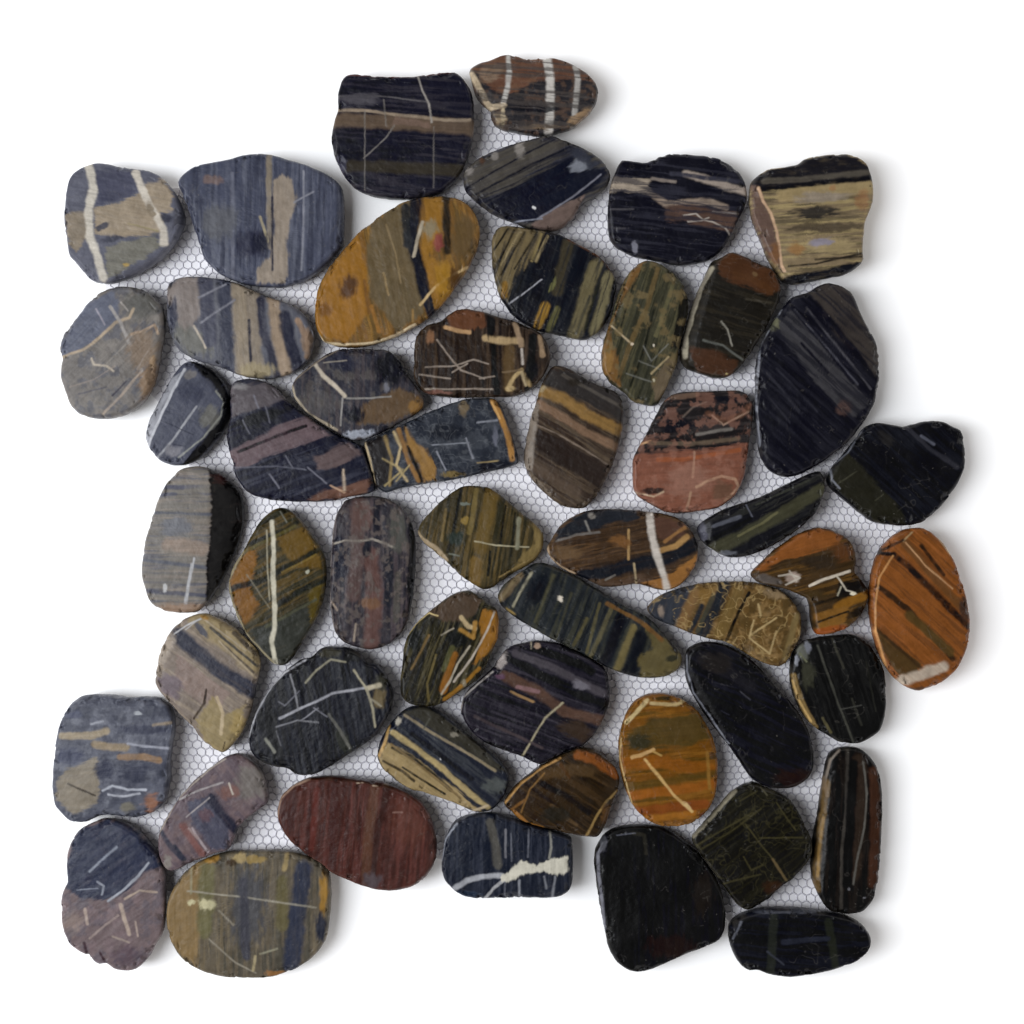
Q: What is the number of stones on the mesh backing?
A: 51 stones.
